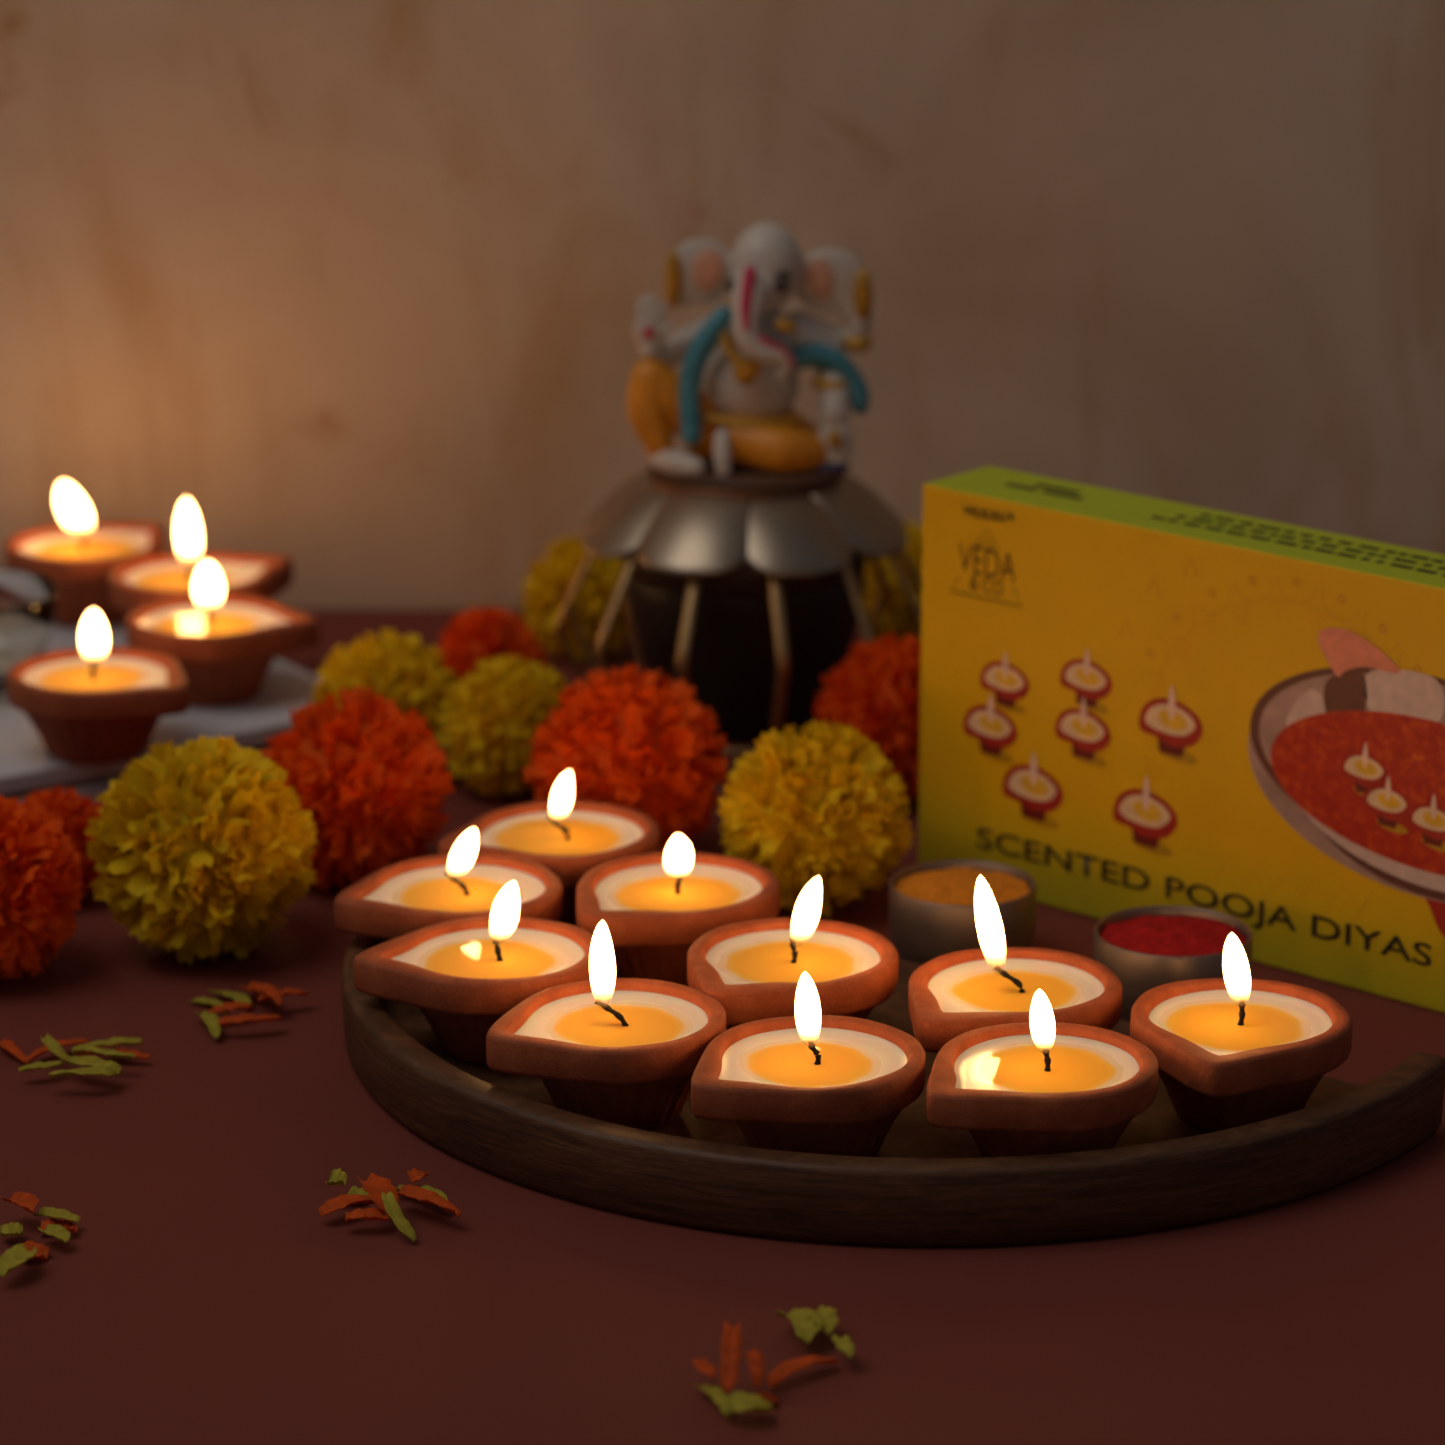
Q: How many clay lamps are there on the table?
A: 14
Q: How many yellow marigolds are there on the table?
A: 6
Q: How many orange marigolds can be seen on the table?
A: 6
